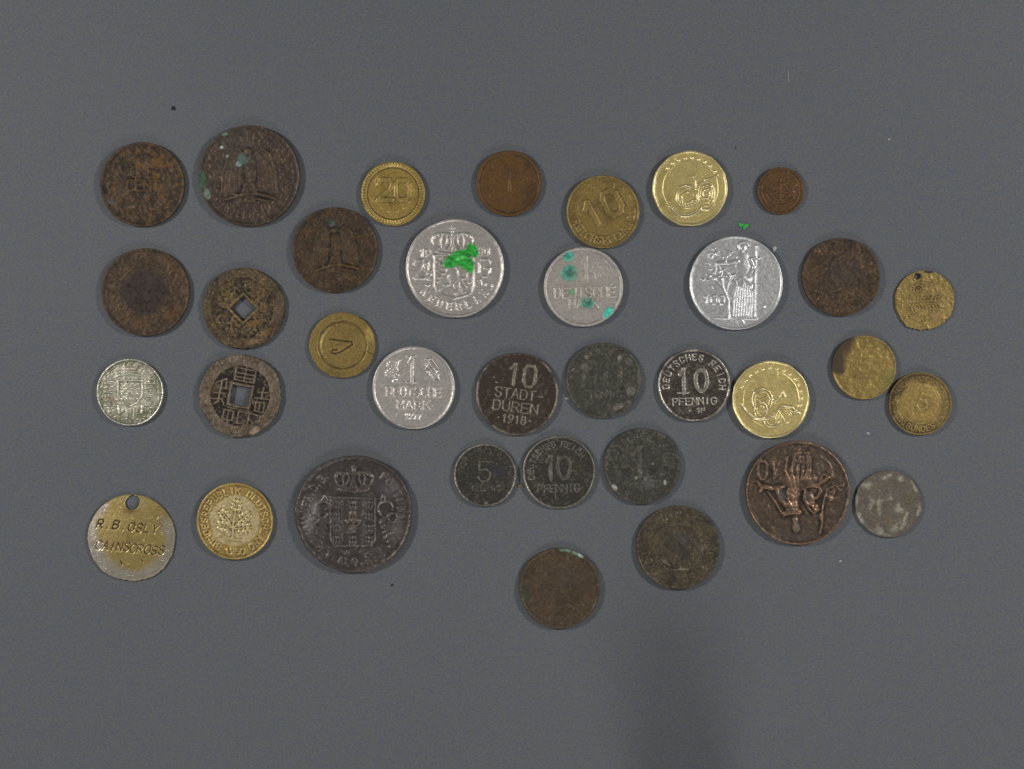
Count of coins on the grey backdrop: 35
